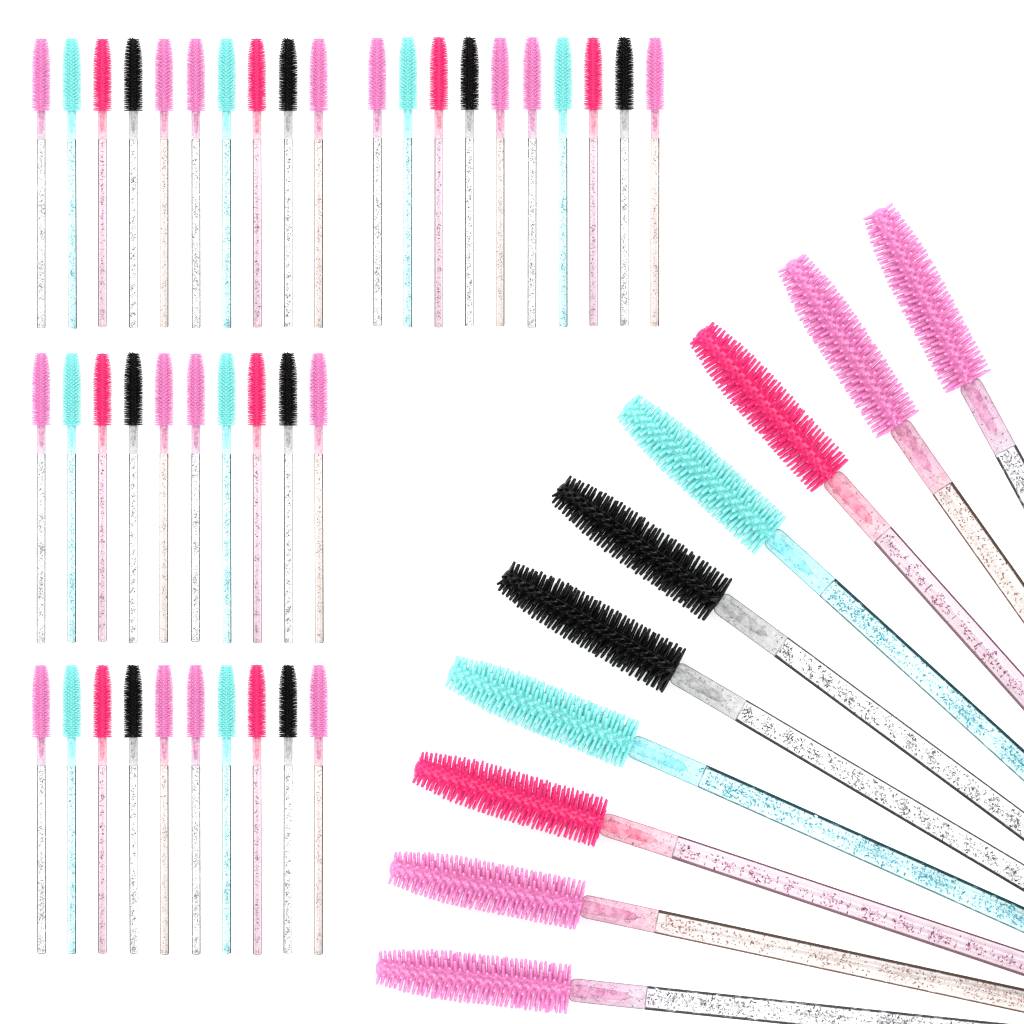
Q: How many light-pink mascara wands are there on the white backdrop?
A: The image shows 20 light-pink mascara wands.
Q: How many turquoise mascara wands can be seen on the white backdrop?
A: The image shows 10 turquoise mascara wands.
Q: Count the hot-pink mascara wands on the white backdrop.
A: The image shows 10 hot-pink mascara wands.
